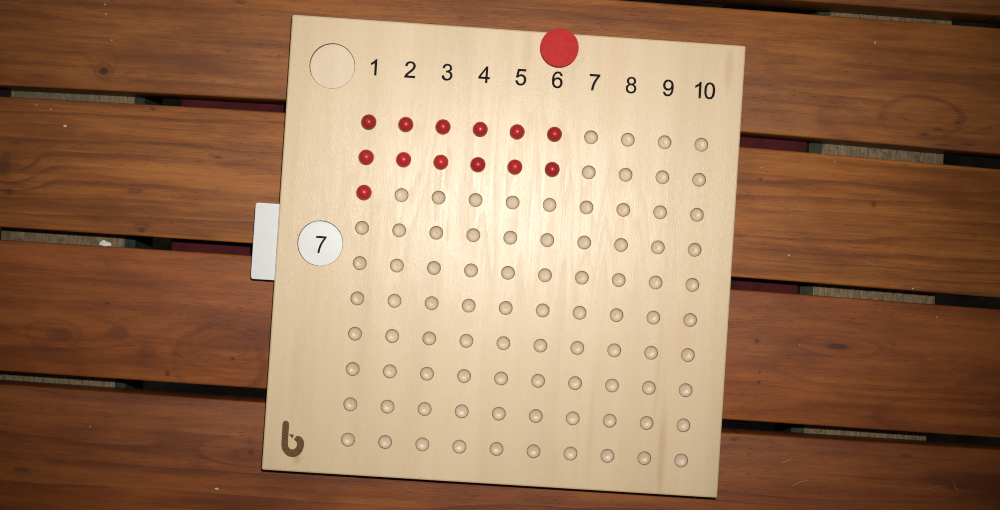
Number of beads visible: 13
